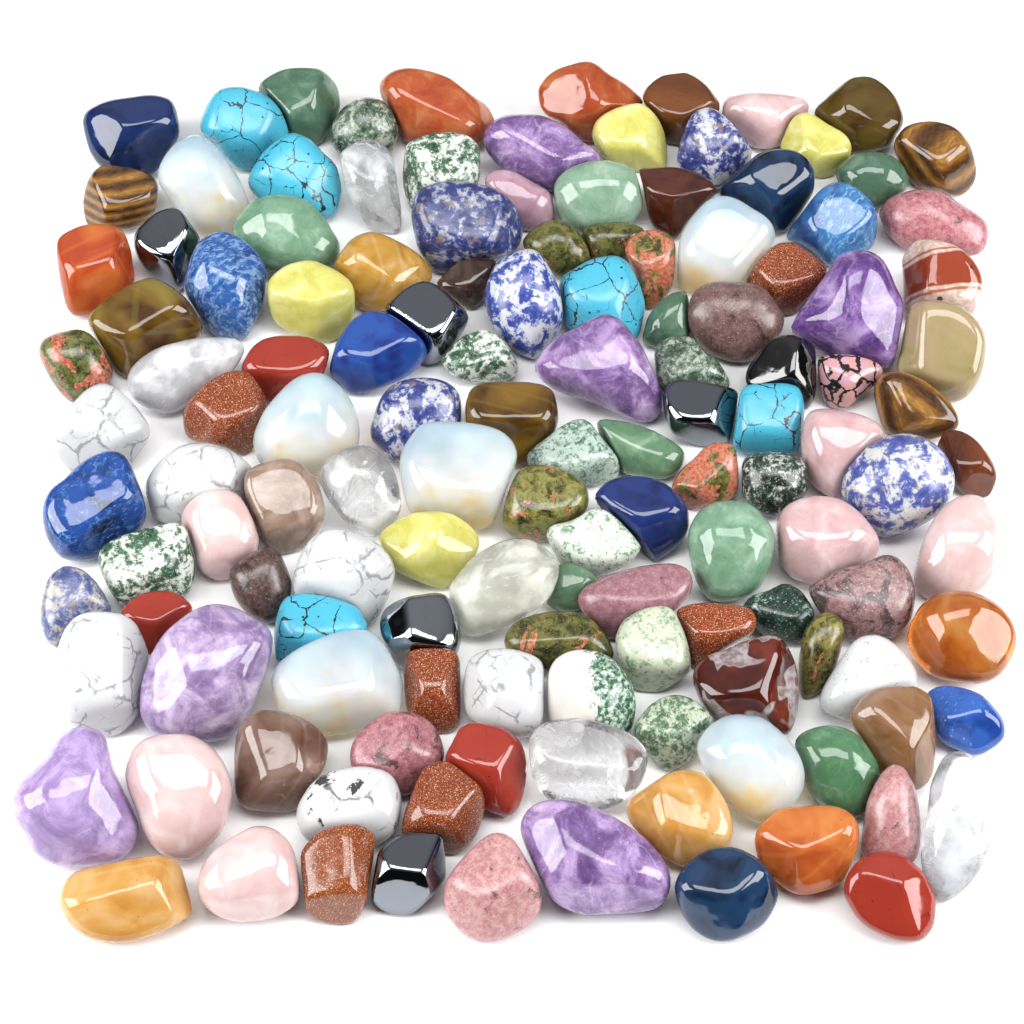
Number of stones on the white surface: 135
